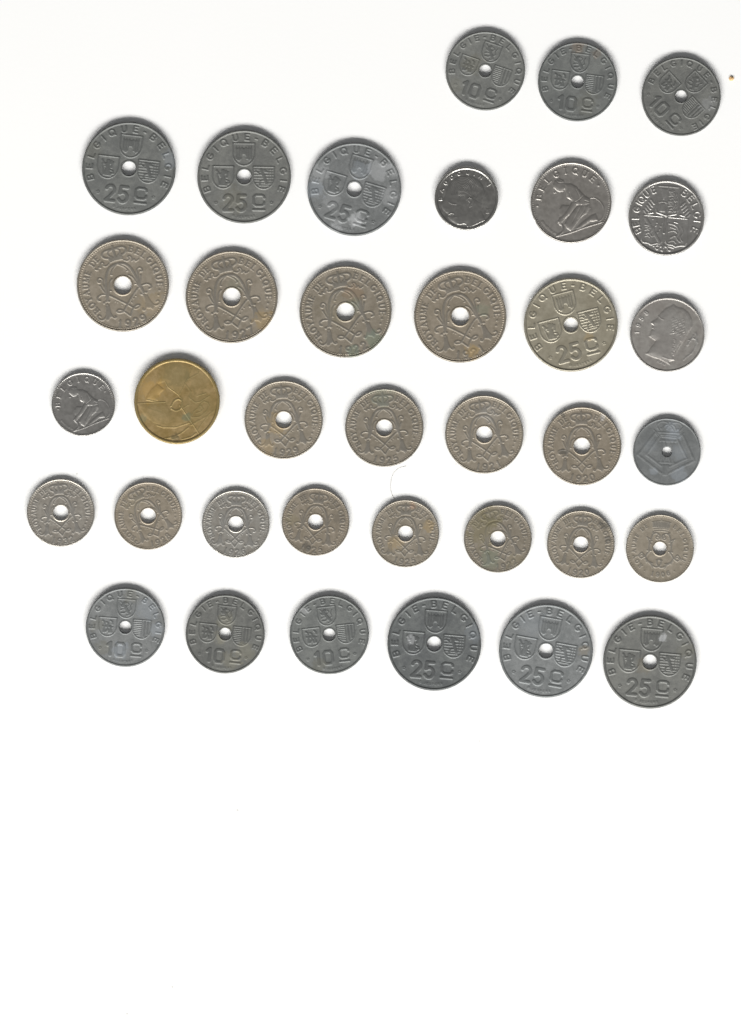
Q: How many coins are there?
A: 36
